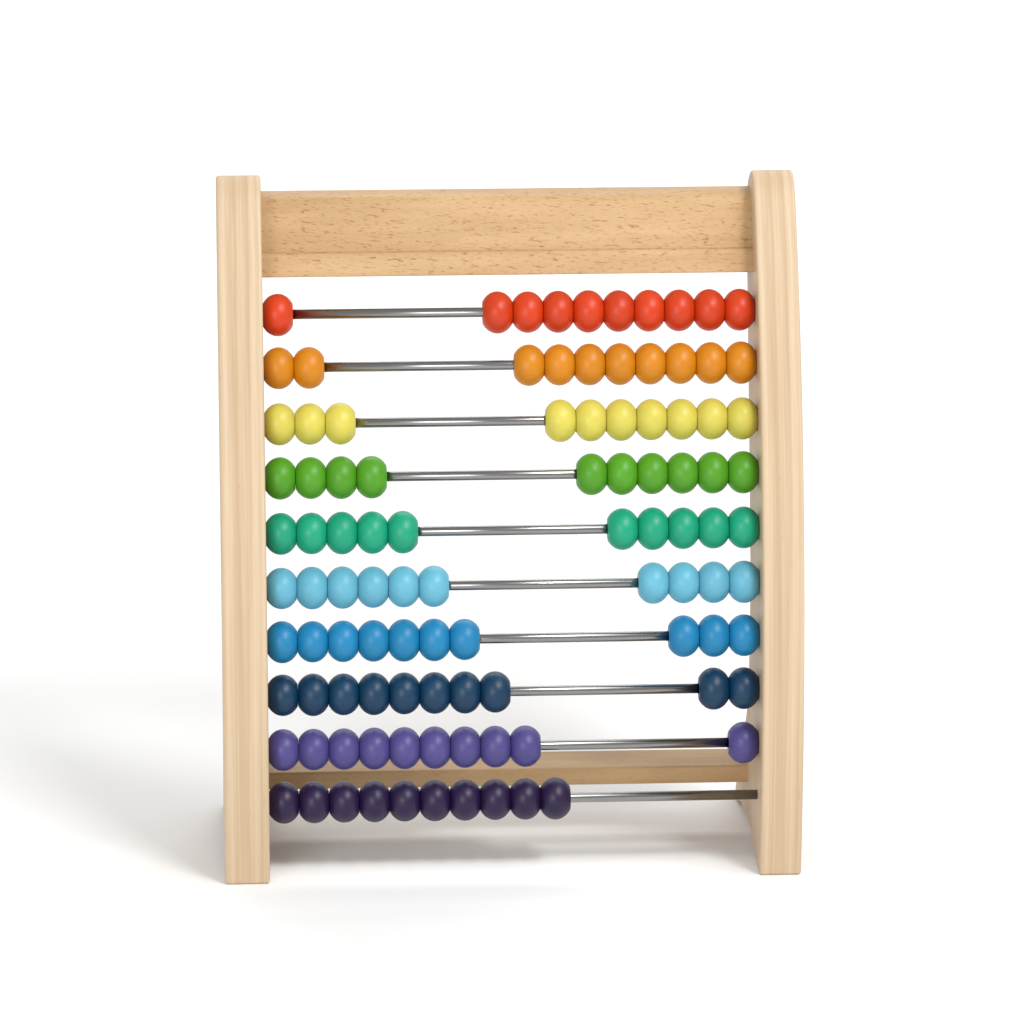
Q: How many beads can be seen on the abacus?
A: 100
